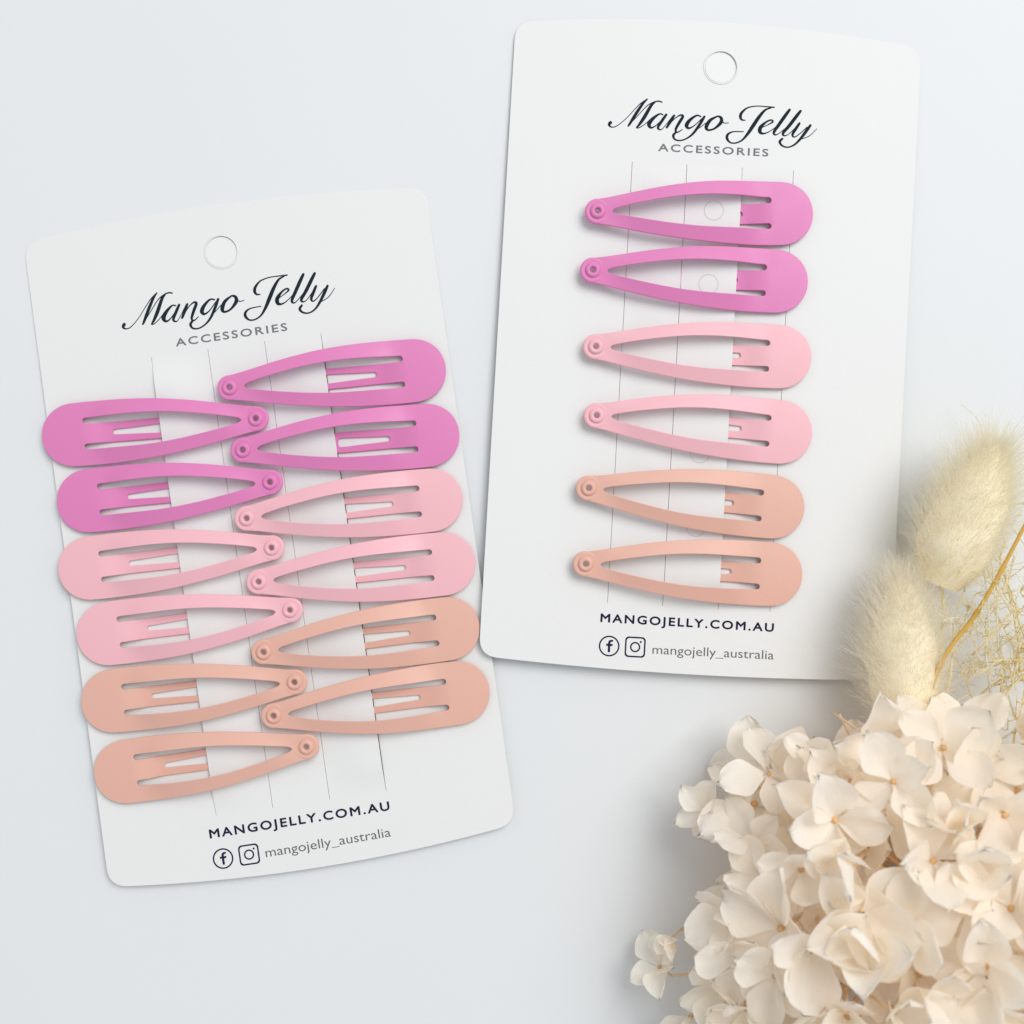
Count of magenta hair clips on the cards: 6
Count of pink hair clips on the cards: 6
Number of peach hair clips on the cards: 6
